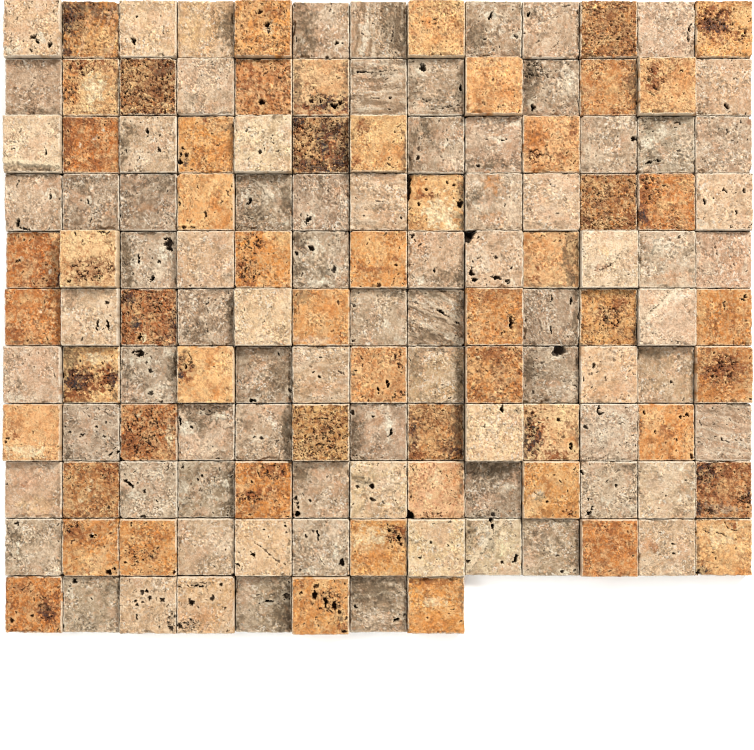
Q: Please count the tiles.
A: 138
